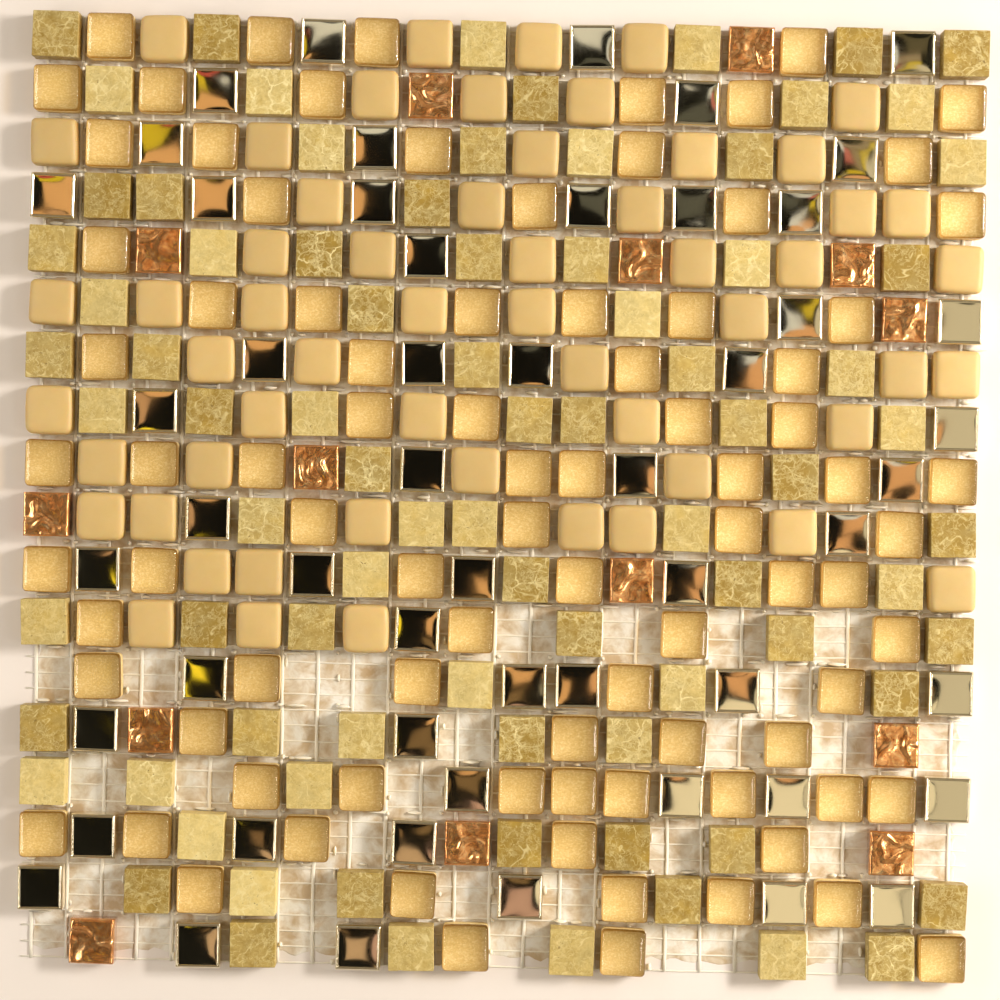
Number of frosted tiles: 56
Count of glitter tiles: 86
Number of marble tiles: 83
